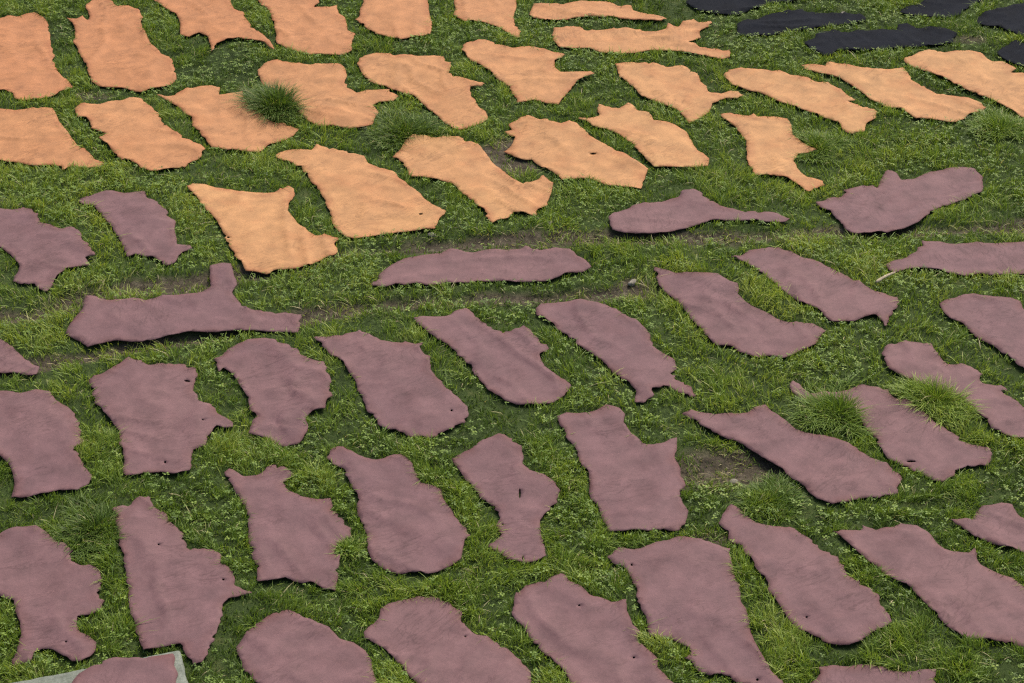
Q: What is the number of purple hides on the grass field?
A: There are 35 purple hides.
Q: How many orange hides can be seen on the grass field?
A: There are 24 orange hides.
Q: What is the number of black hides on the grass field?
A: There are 6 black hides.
